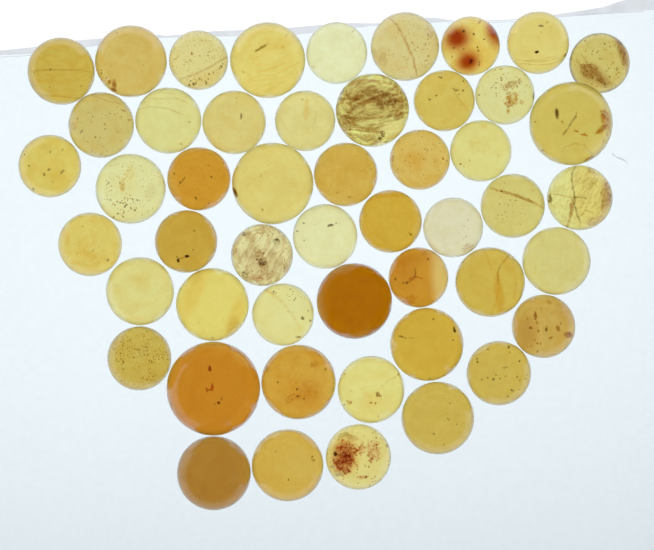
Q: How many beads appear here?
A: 50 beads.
